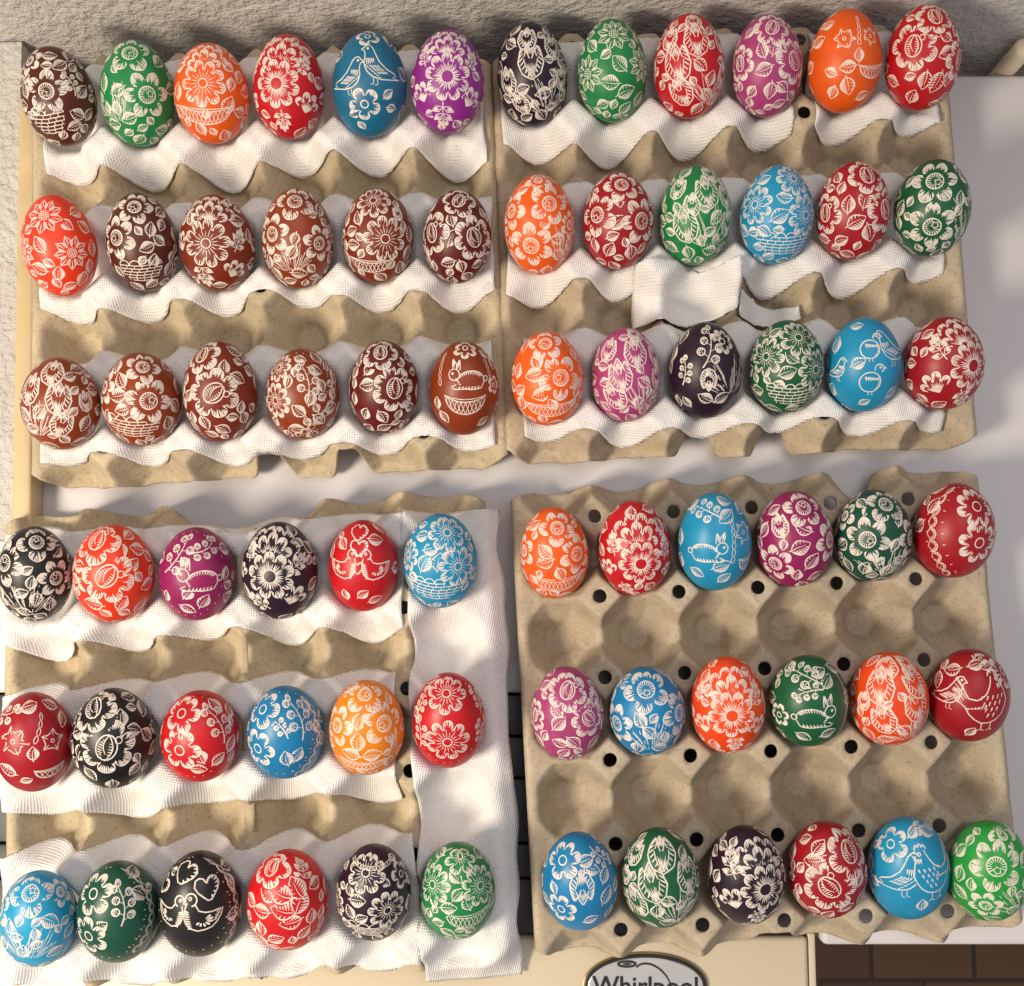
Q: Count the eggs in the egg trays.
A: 72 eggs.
